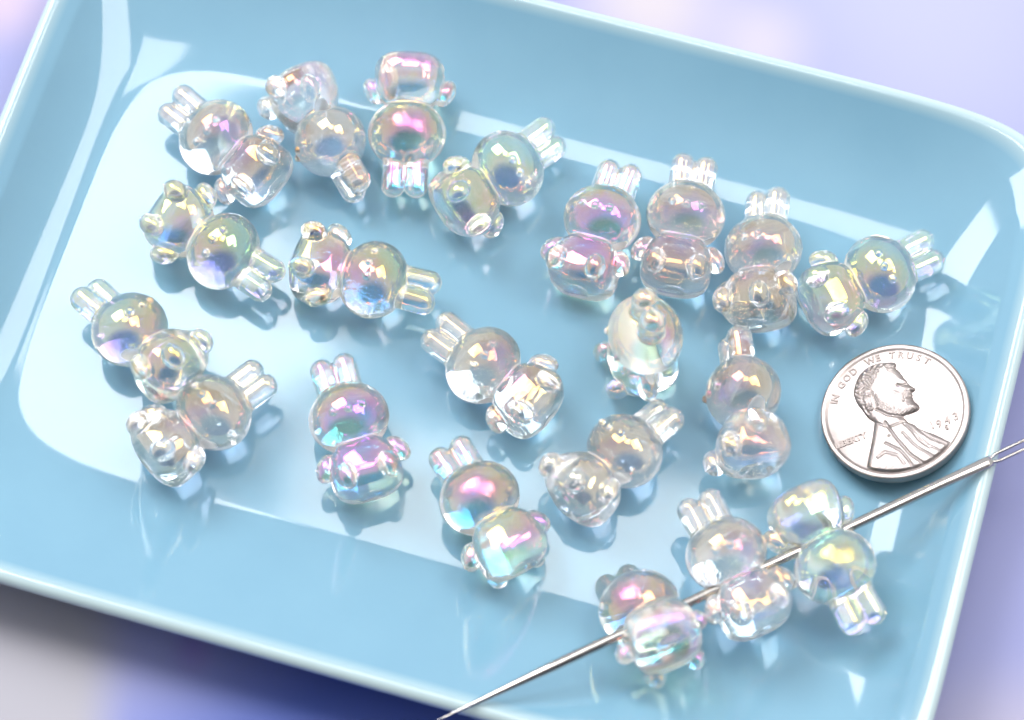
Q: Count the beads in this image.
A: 21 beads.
